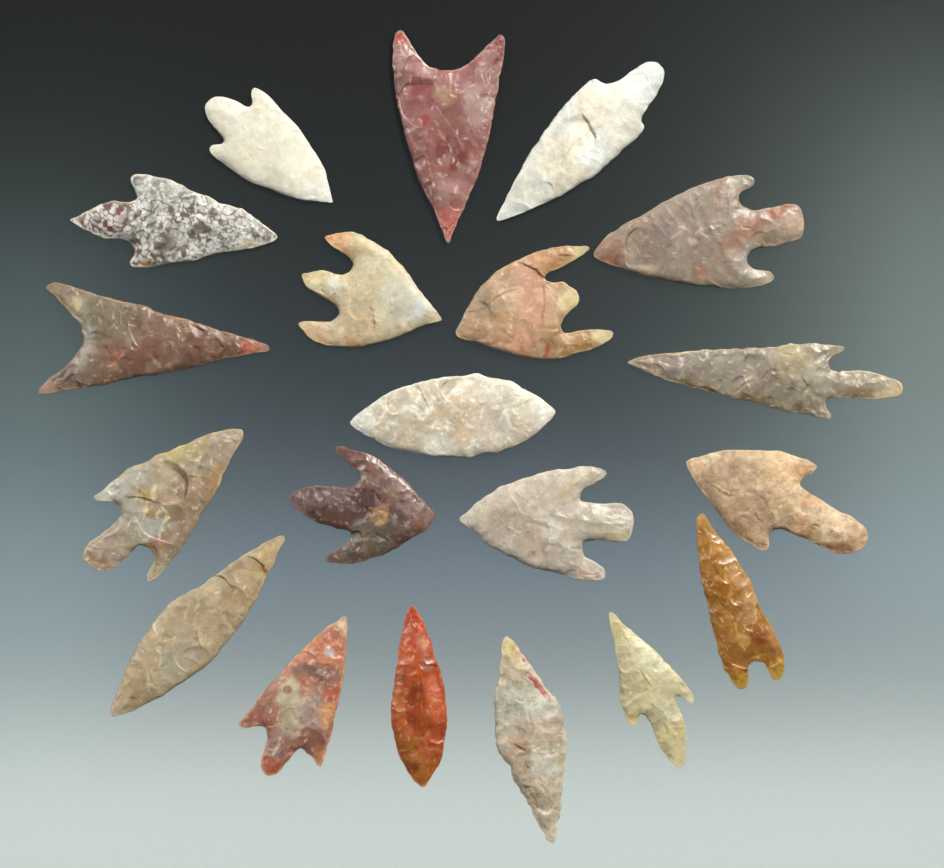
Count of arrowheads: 20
